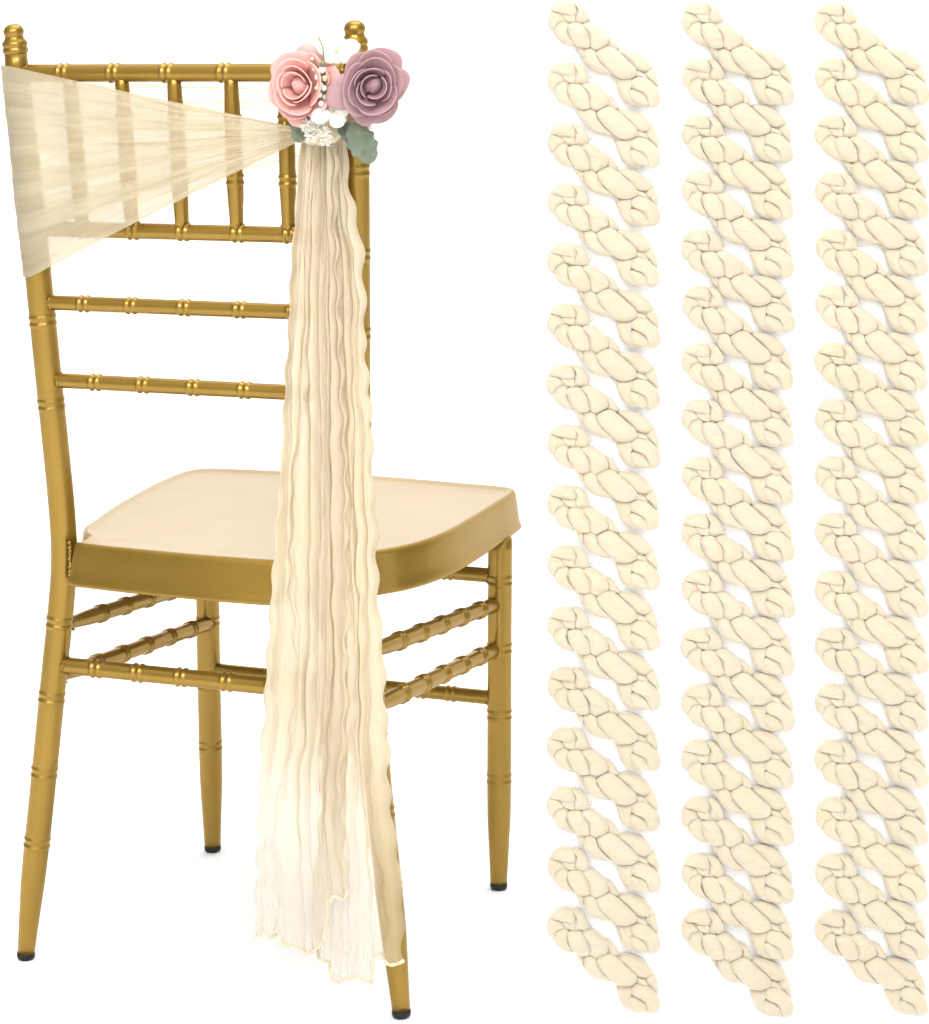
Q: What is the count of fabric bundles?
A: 50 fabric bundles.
